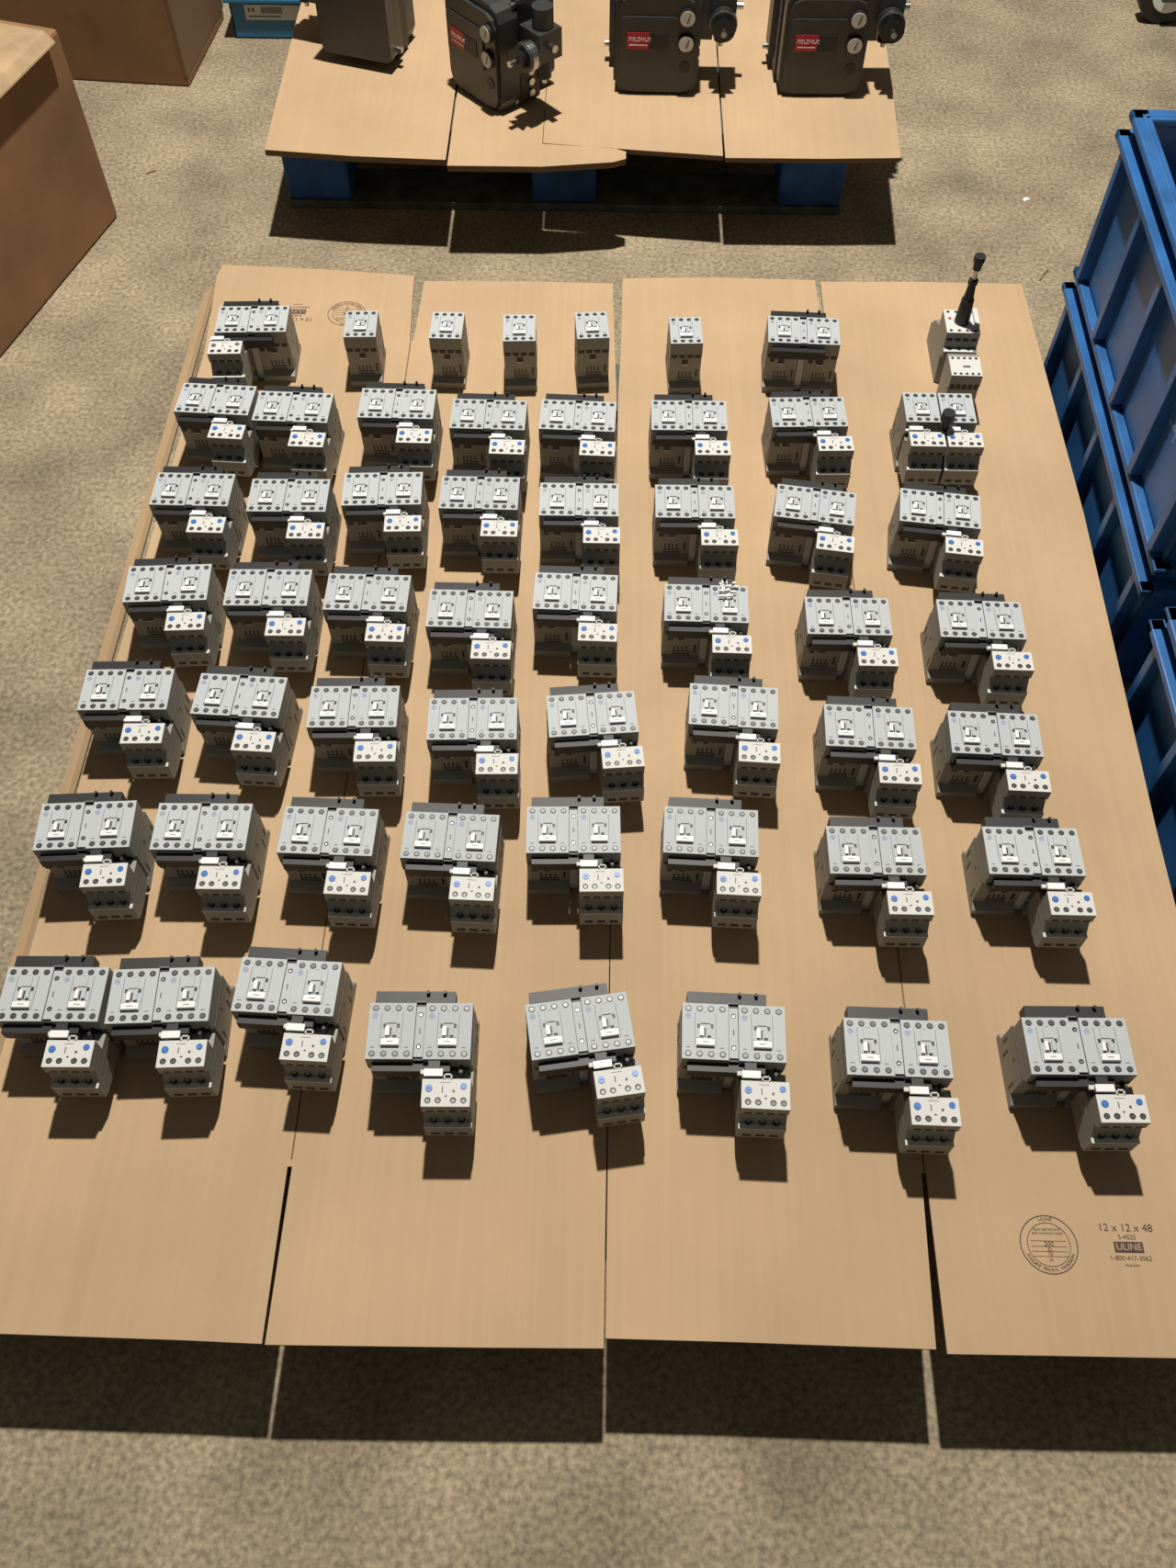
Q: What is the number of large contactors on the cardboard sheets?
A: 50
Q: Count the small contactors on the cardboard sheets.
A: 5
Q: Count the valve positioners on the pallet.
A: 4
